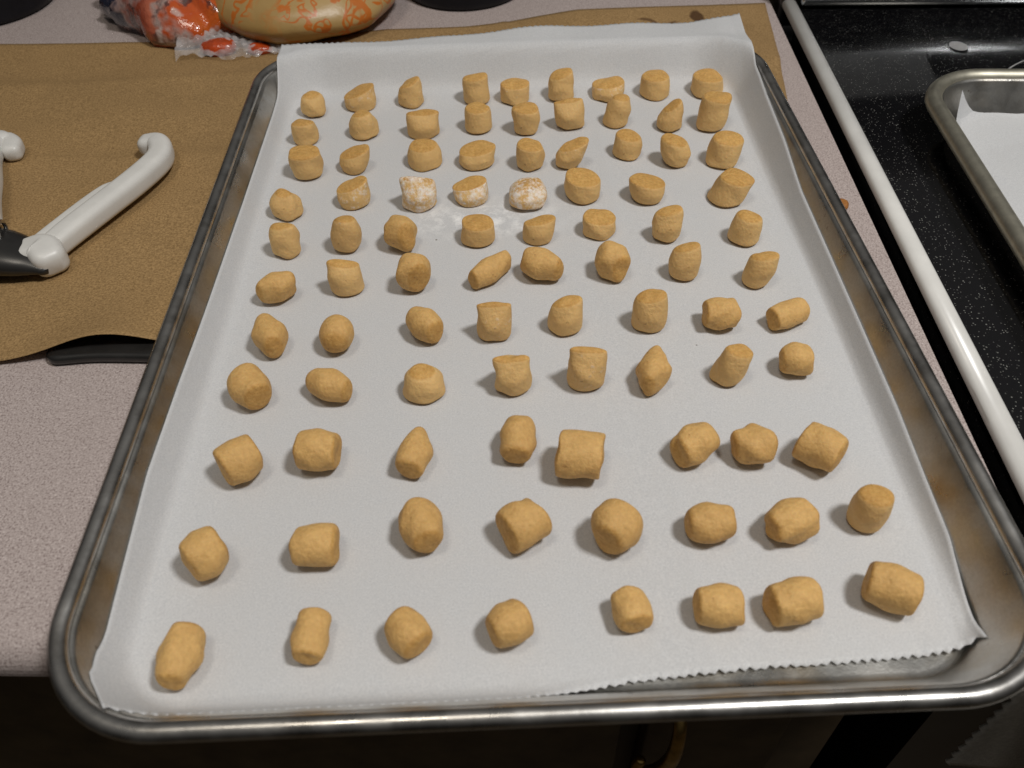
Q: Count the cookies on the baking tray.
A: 91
